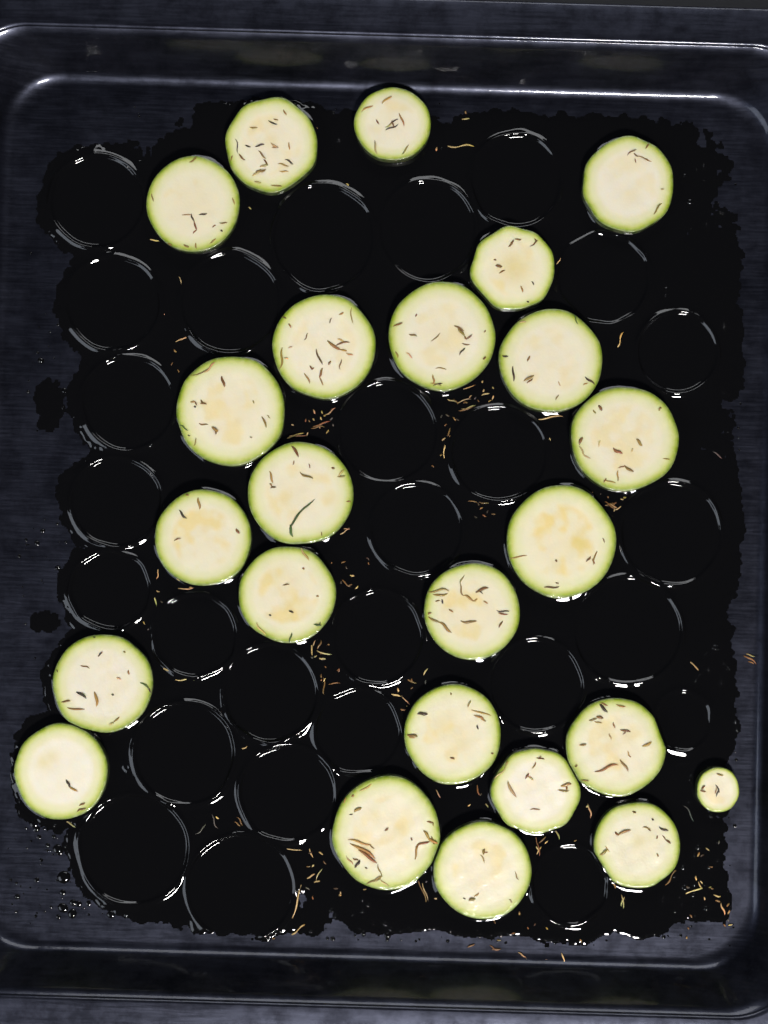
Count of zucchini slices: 24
